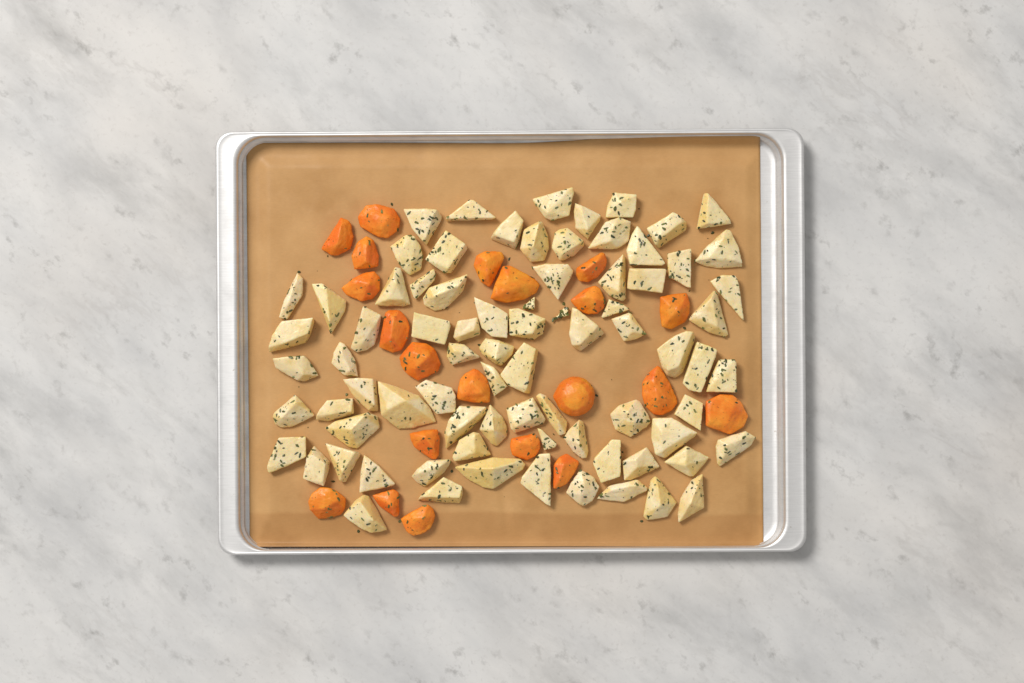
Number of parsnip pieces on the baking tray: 79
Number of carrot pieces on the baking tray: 21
